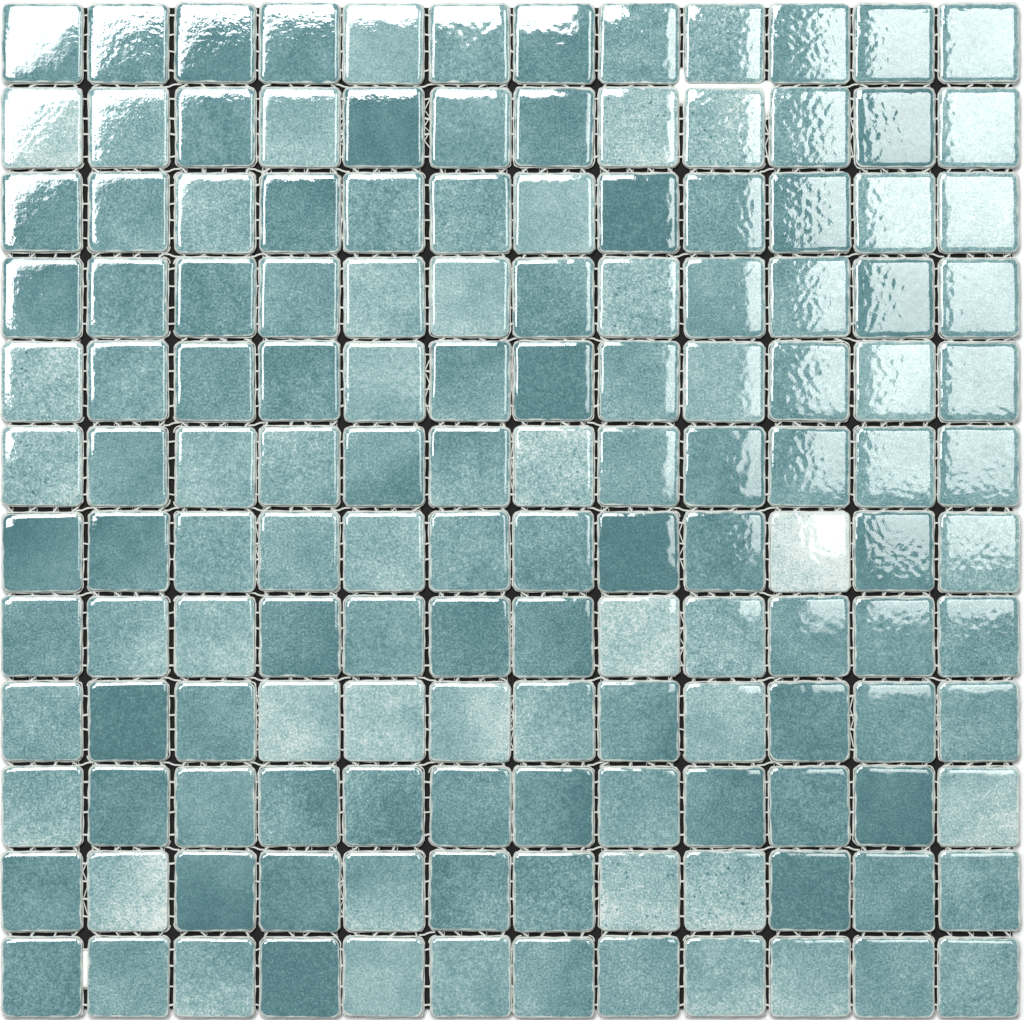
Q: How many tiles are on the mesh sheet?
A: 144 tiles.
